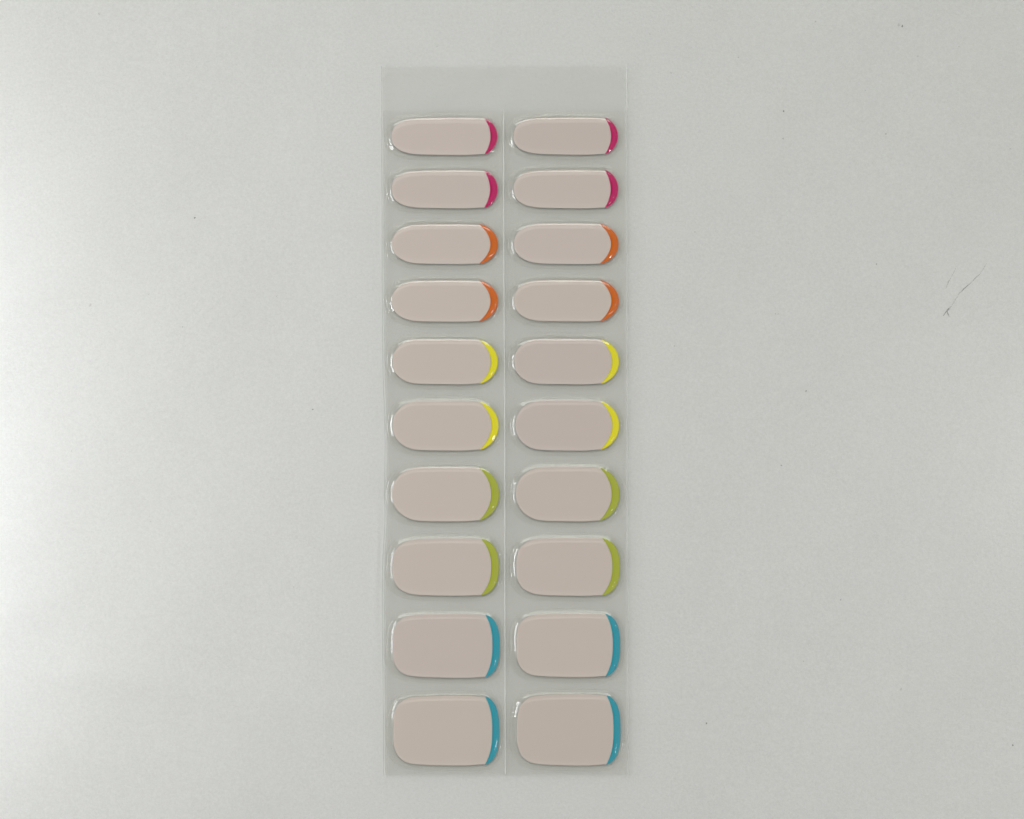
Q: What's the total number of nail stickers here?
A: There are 20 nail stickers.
